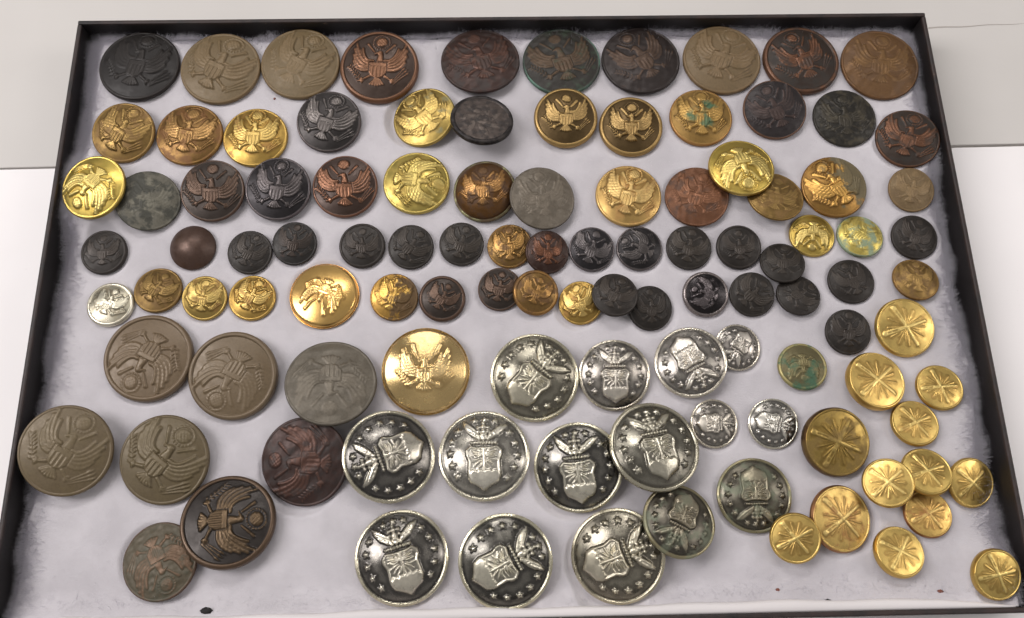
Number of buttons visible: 109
